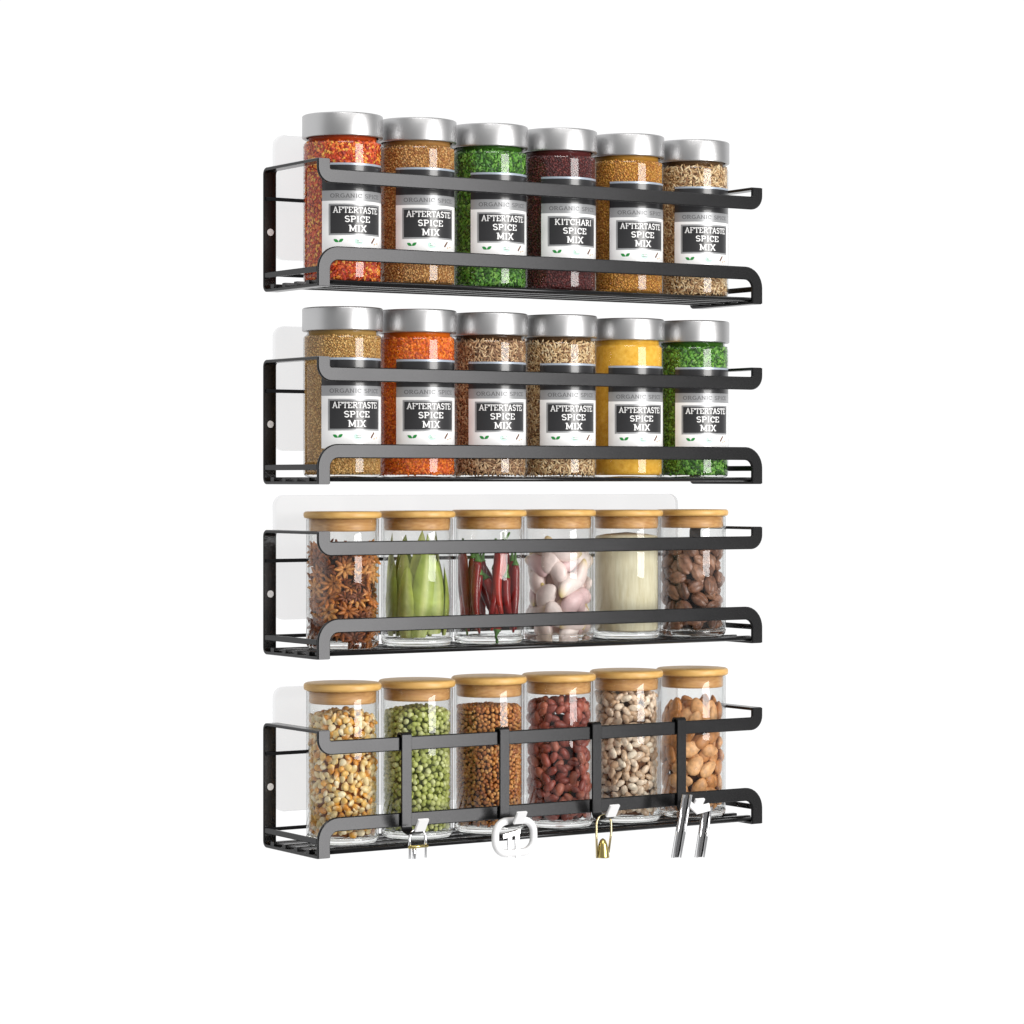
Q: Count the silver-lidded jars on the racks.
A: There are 12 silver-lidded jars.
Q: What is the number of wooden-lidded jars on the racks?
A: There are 12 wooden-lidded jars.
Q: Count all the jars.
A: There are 24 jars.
